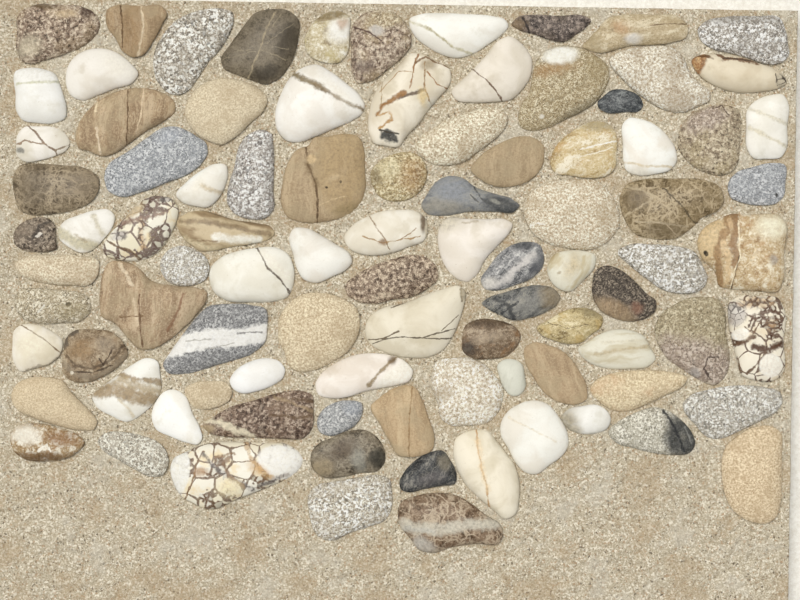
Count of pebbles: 93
